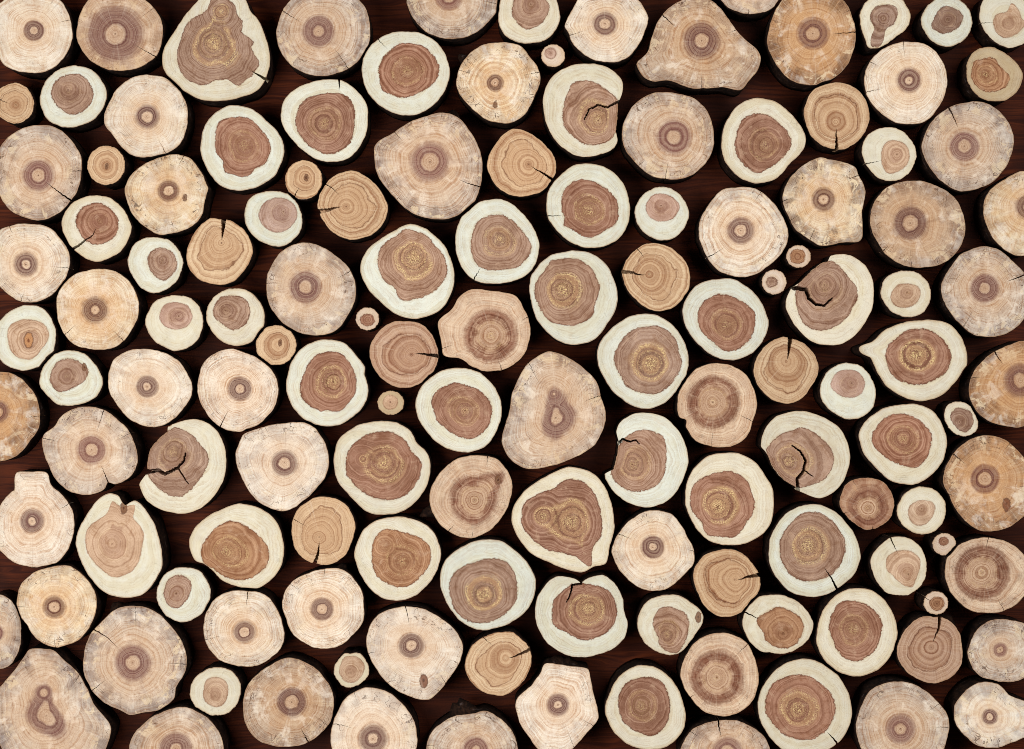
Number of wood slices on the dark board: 135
